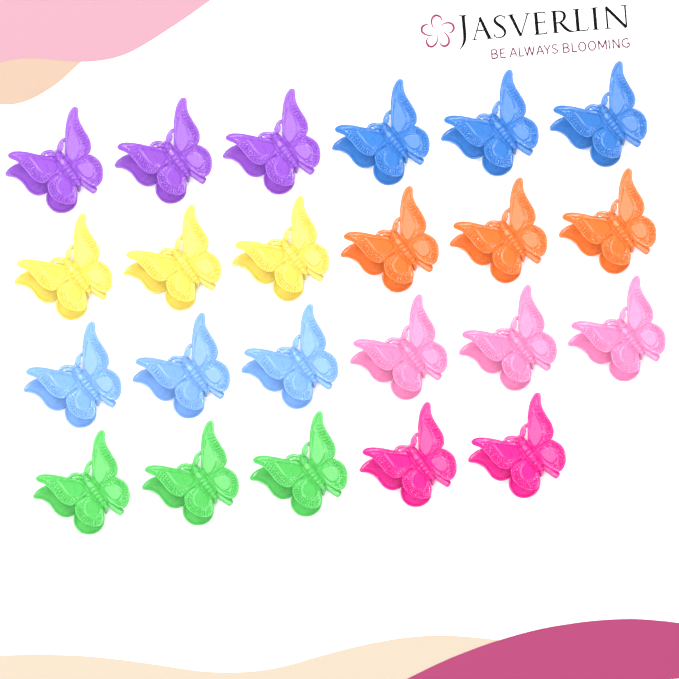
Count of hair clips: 23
